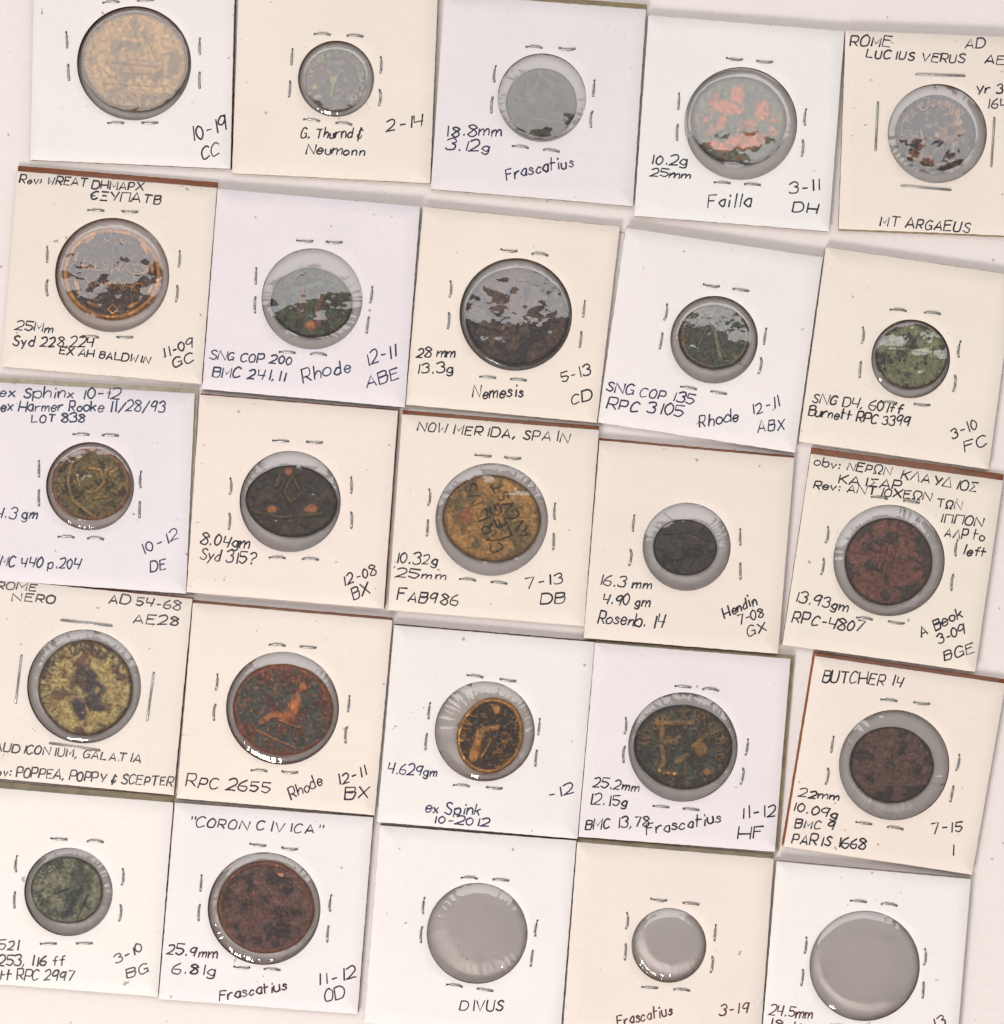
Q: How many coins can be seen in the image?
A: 22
